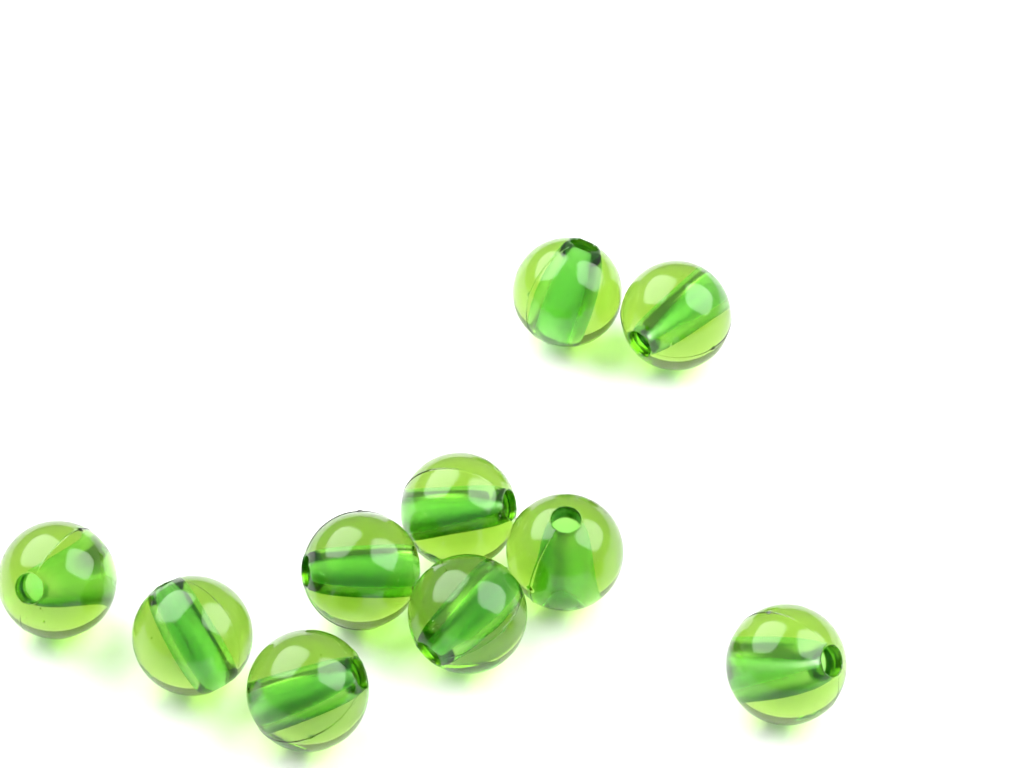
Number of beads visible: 10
